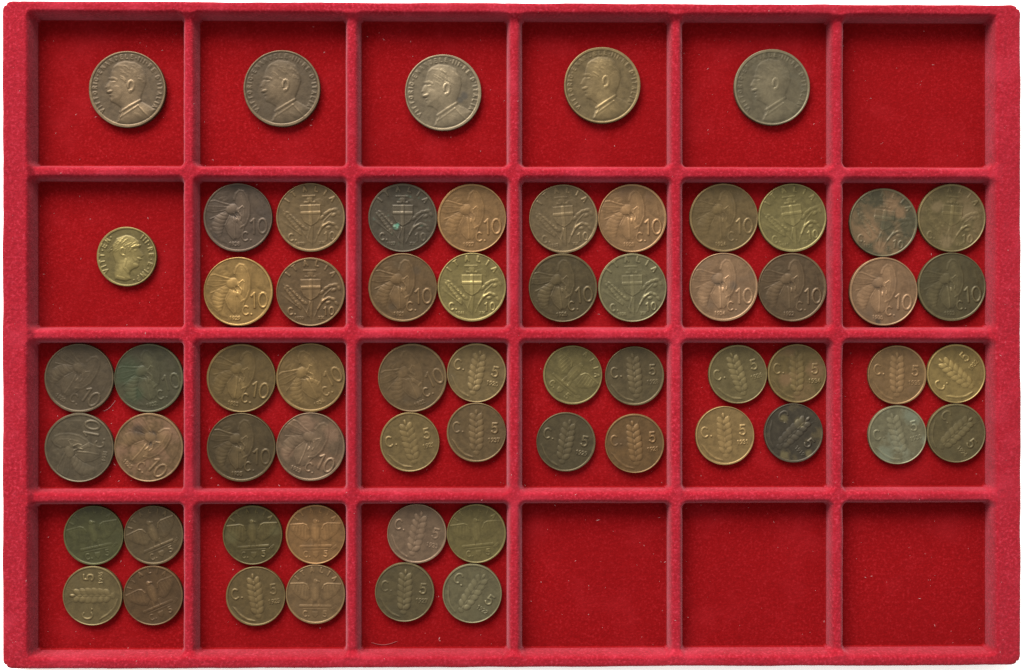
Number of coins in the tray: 62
